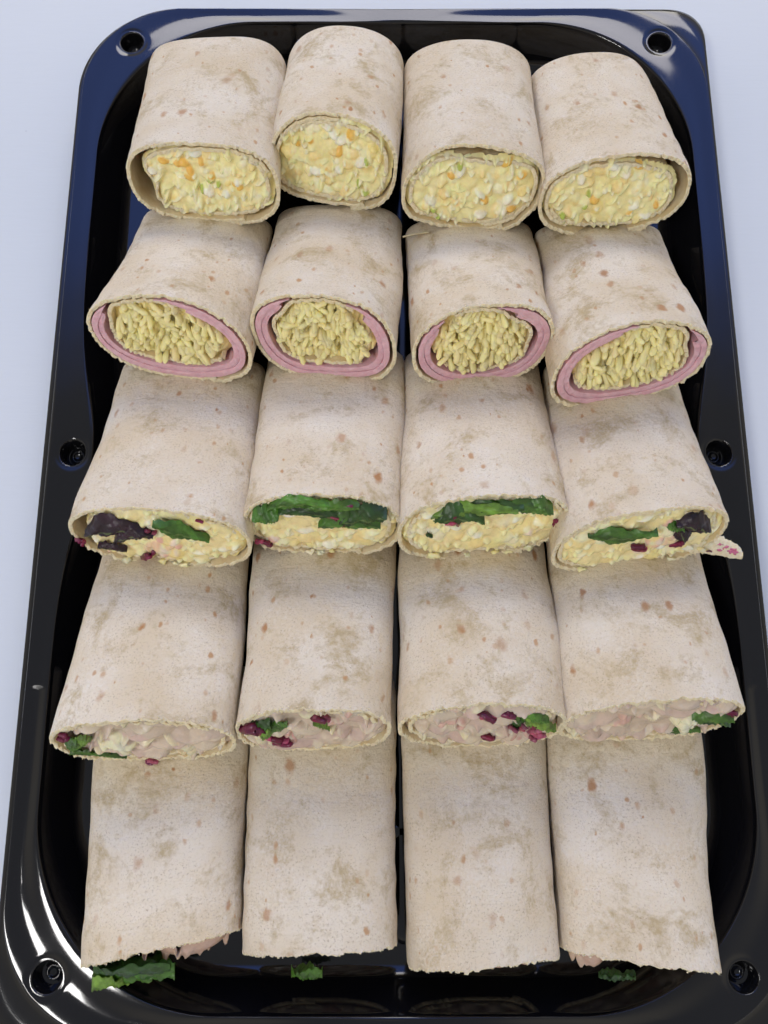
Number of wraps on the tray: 20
